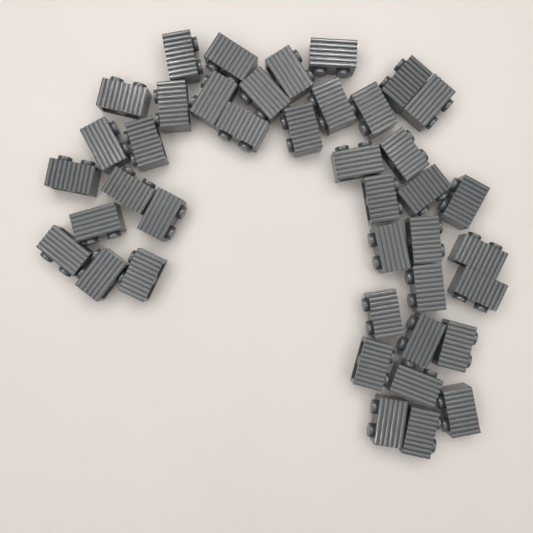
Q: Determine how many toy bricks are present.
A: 41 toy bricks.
